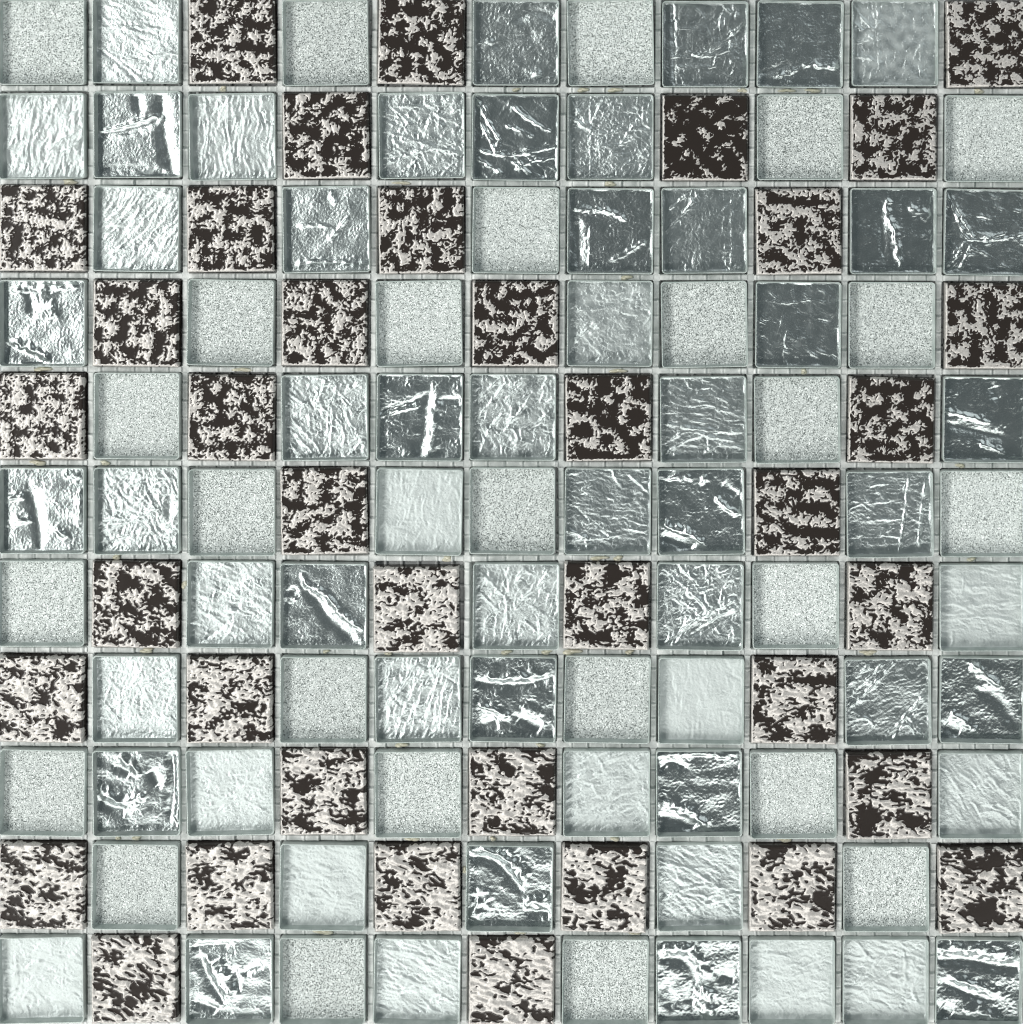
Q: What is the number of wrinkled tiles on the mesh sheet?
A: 57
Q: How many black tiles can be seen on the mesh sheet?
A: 38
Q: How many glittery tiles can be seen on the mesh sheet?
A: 26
